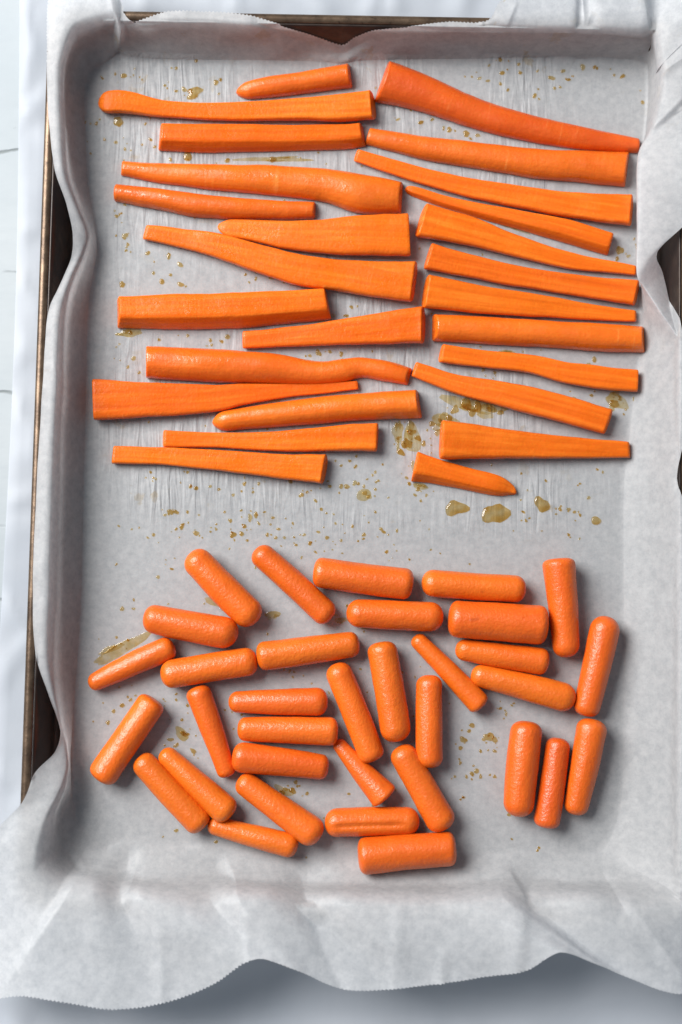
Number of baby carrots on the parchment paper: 34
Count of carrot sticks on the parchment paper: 26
